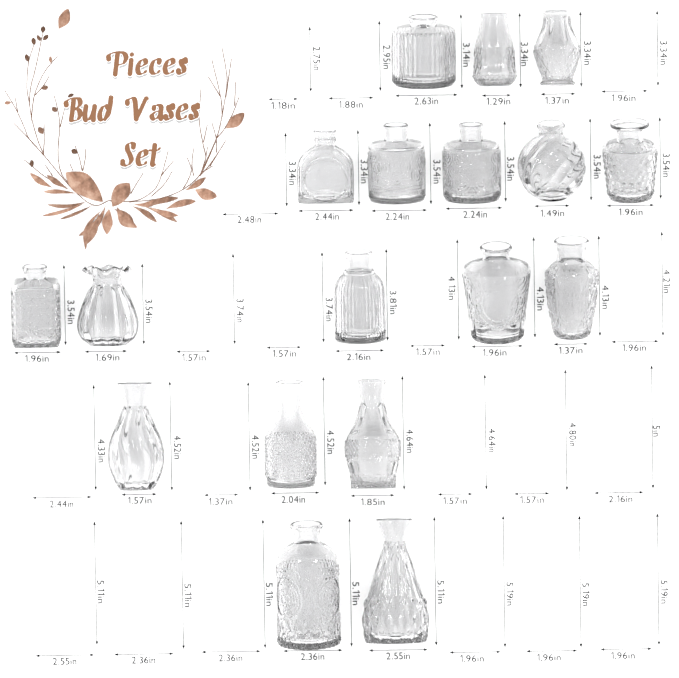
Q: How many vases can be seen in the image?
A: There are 18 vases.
